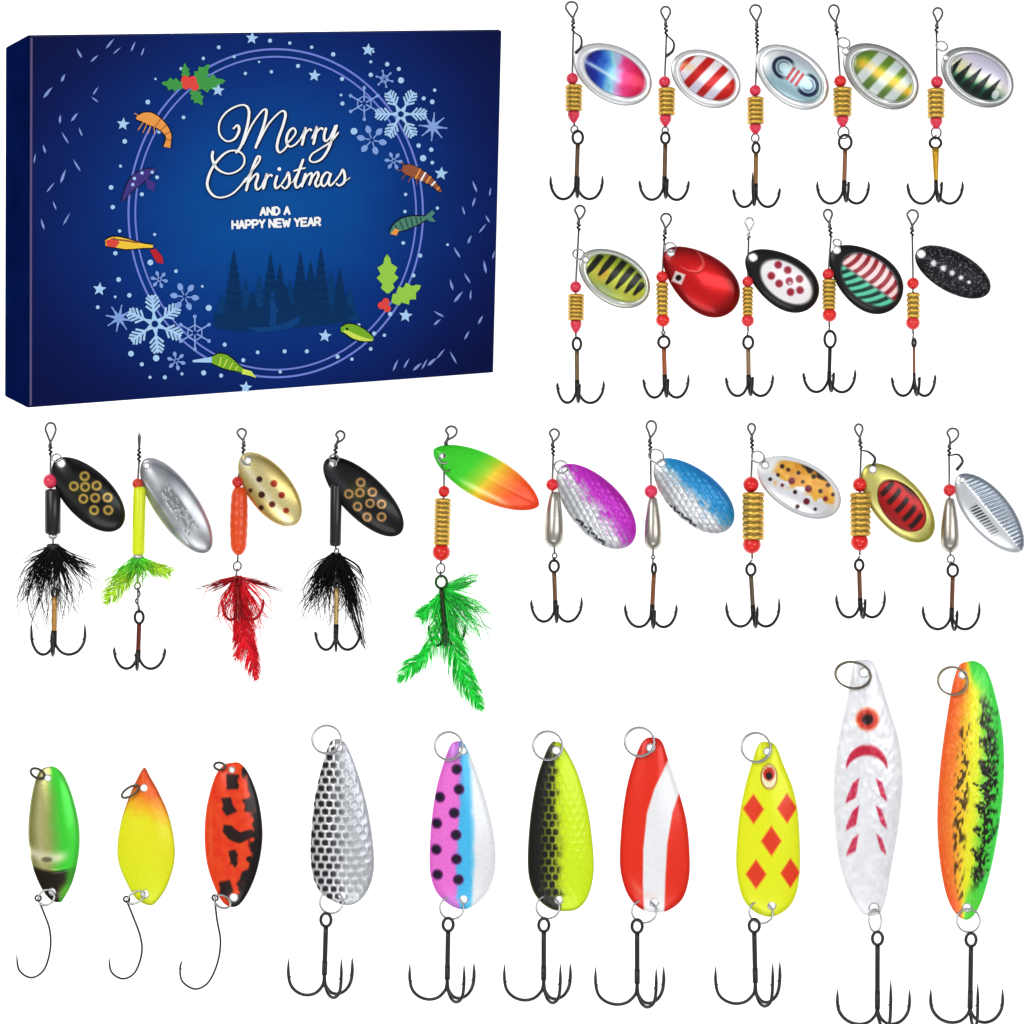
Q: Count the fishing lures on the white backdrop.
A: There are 30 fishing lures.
